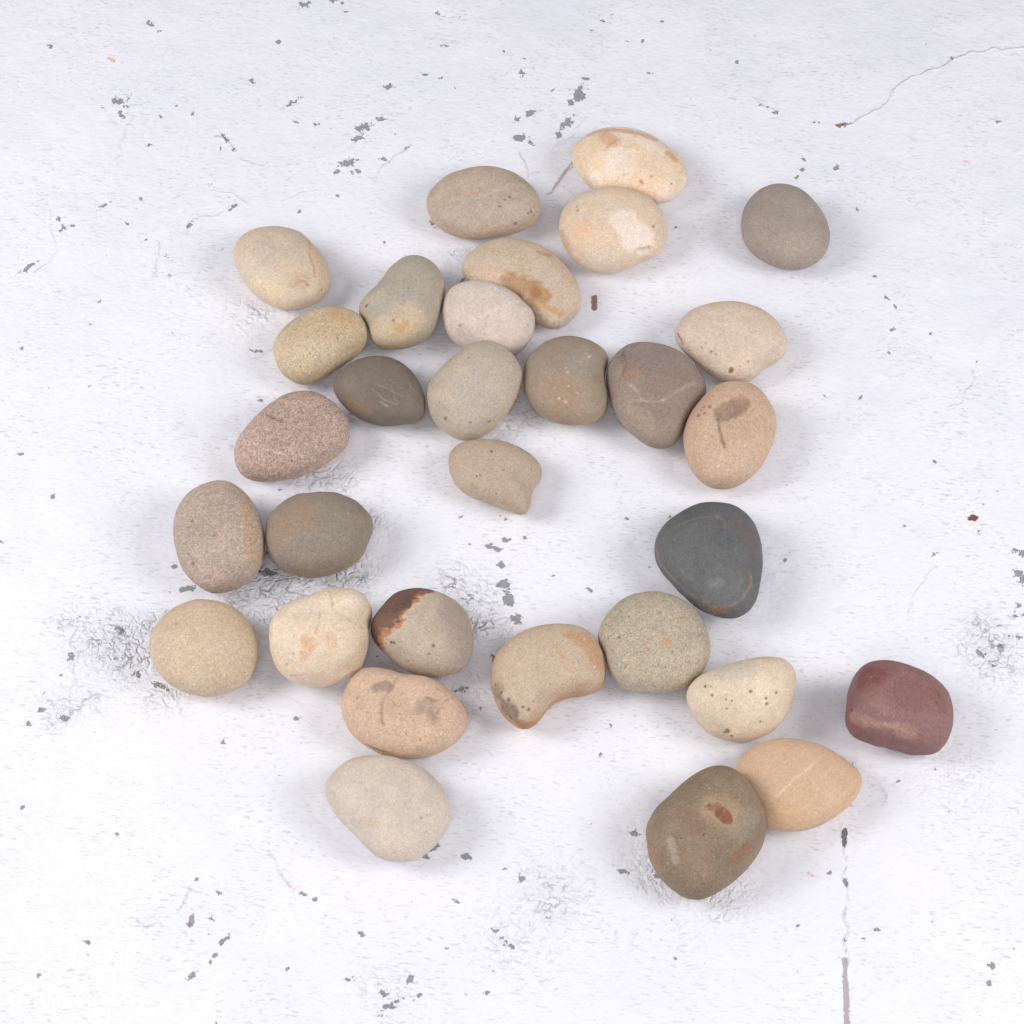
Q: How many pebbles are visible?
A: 31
